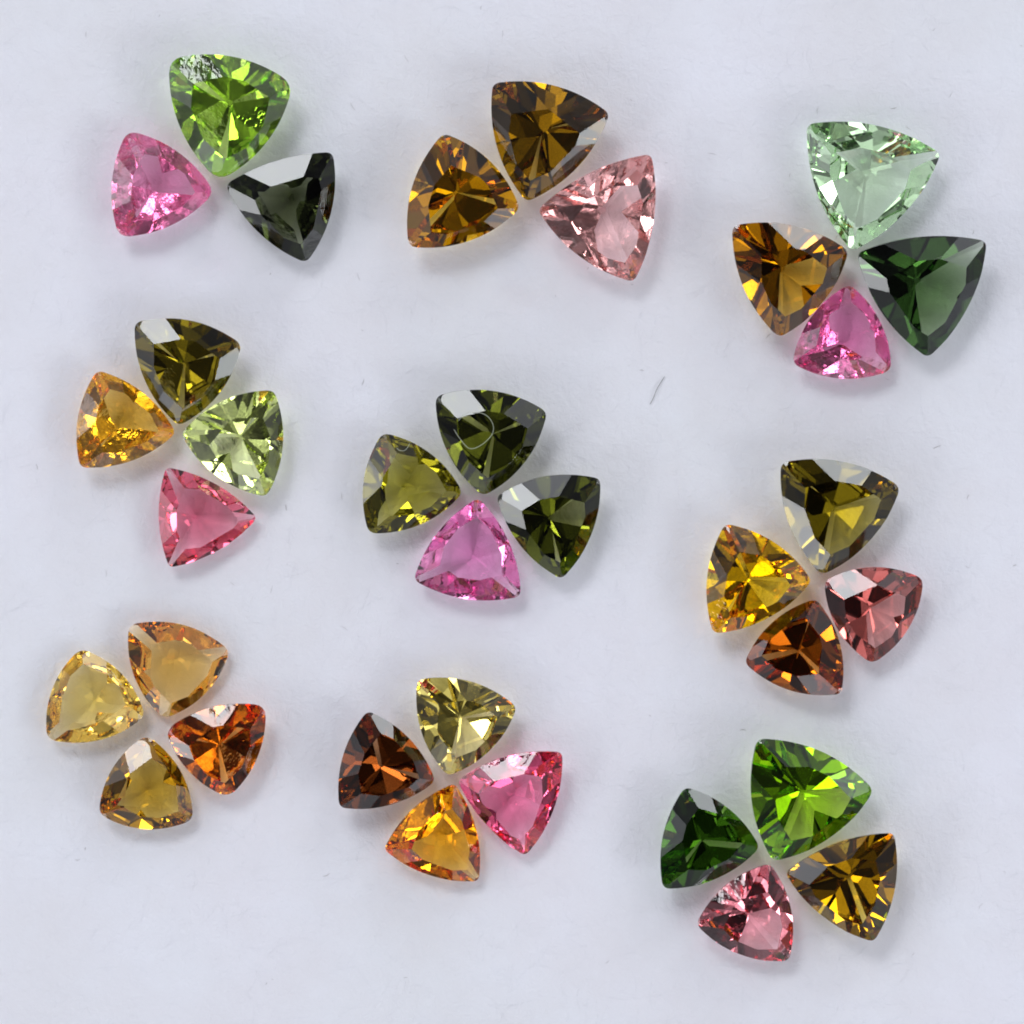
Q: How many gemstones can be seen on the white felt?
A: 34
